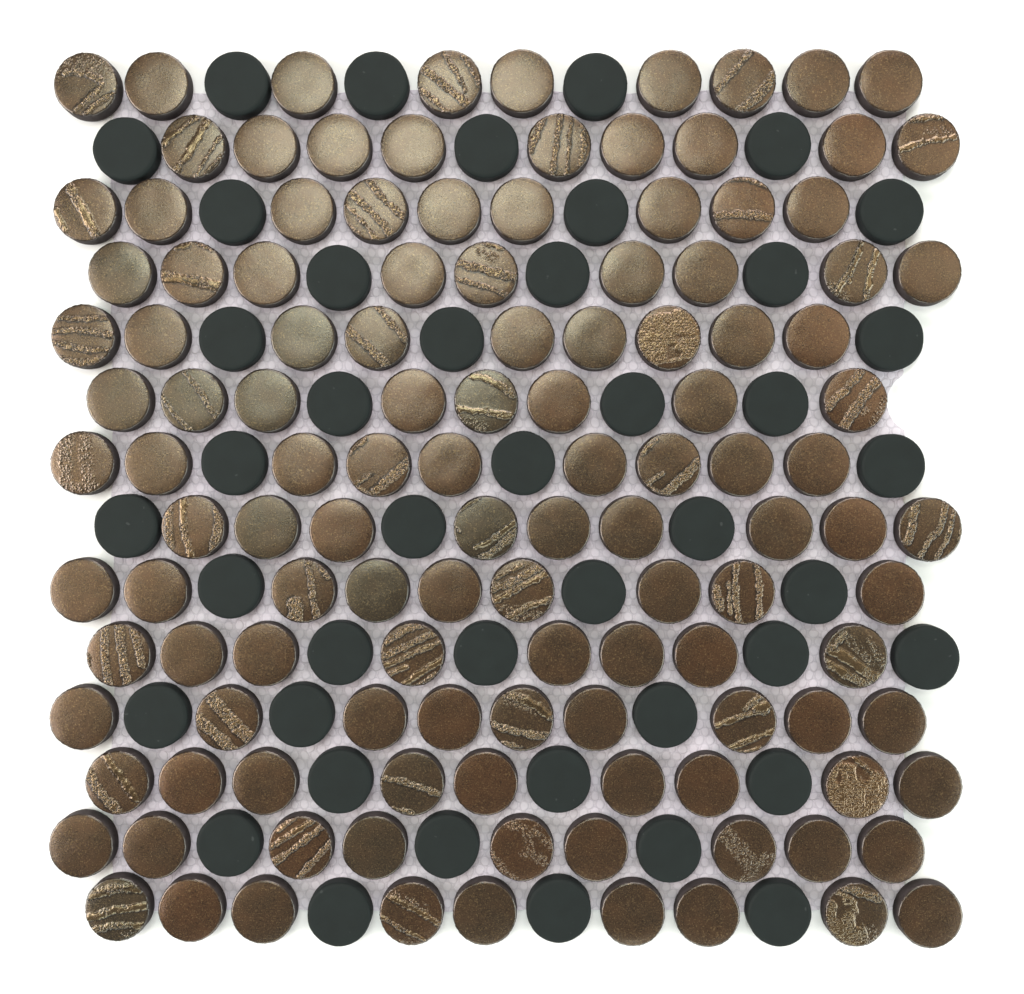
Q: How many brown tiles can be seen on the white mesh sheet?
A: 124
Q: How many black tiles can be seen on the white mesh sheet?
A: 43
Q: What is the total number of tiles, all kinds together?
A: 167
